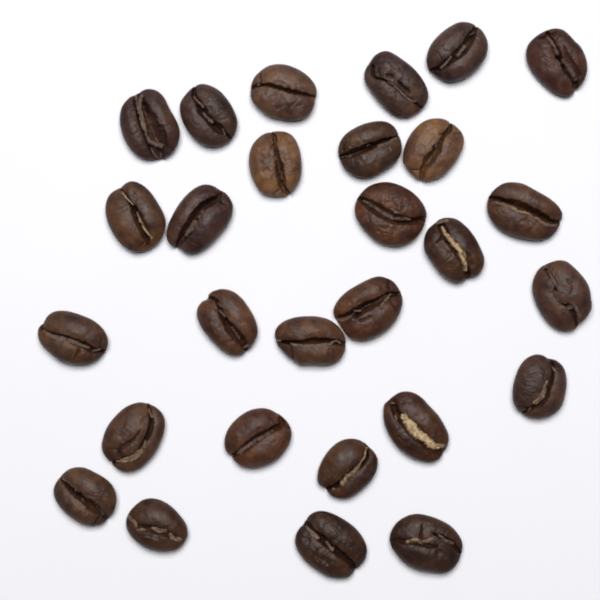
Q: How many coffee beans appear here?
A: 28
